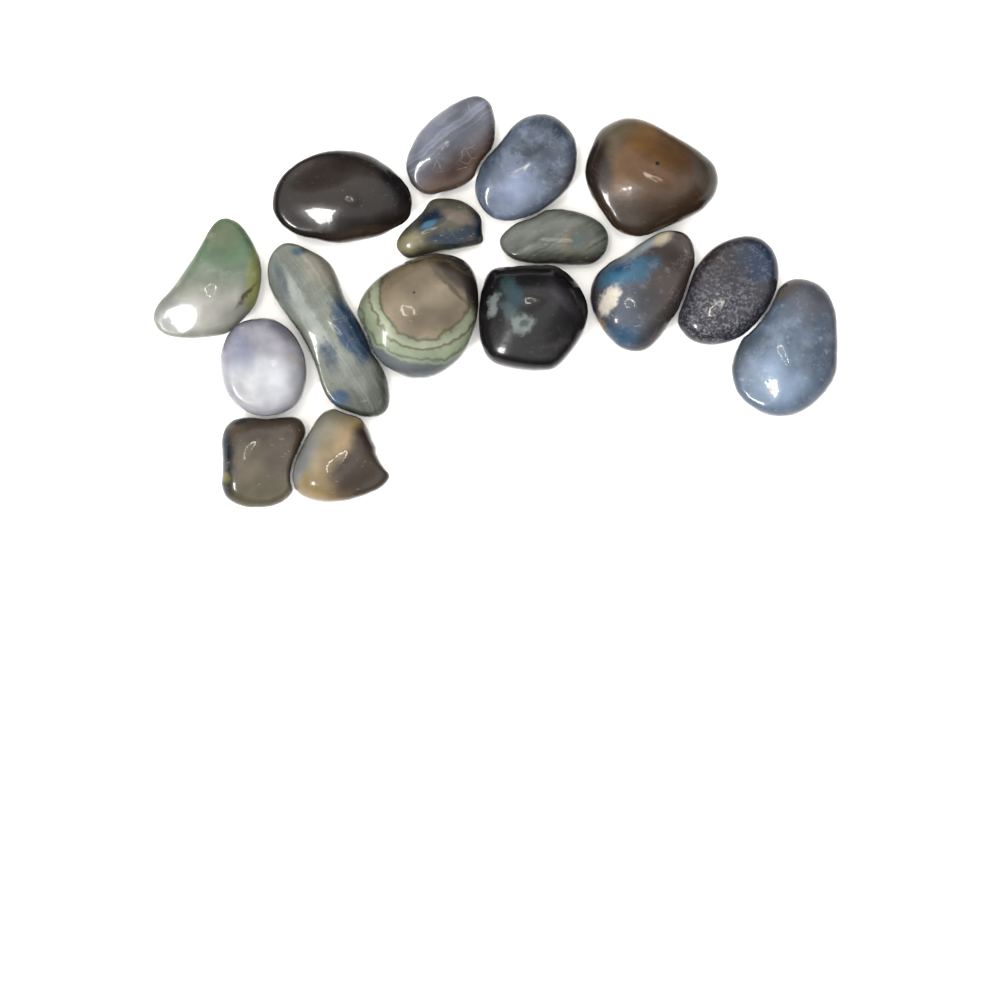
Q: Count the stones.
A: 16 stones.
